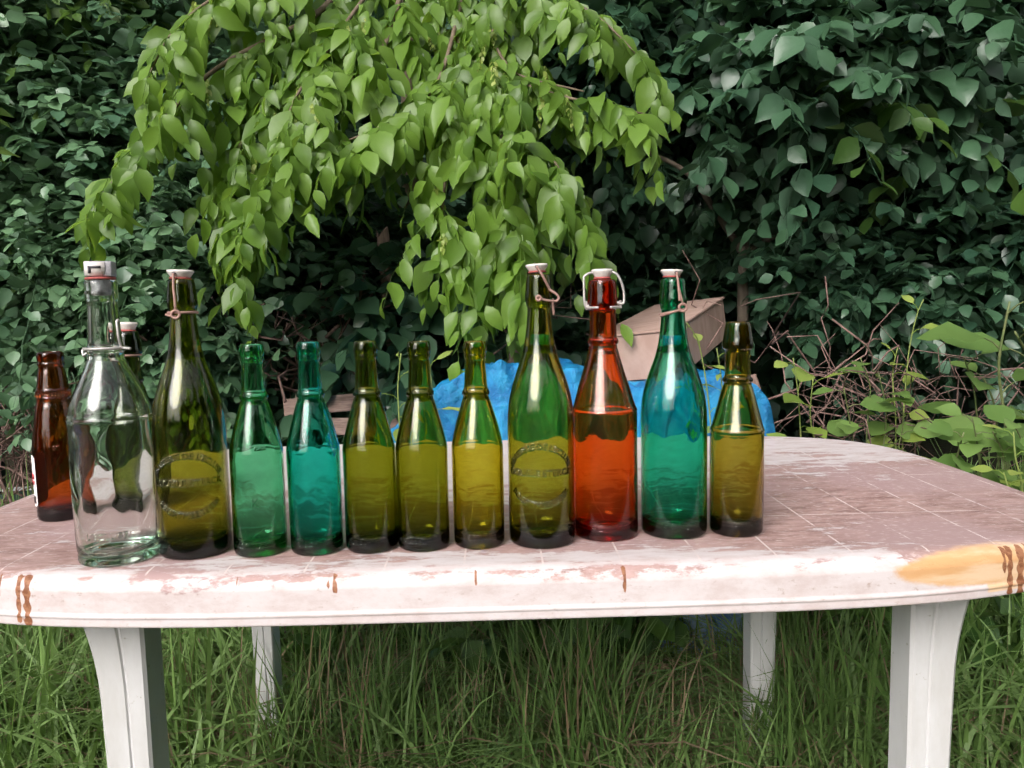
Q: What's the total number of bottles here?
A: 13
